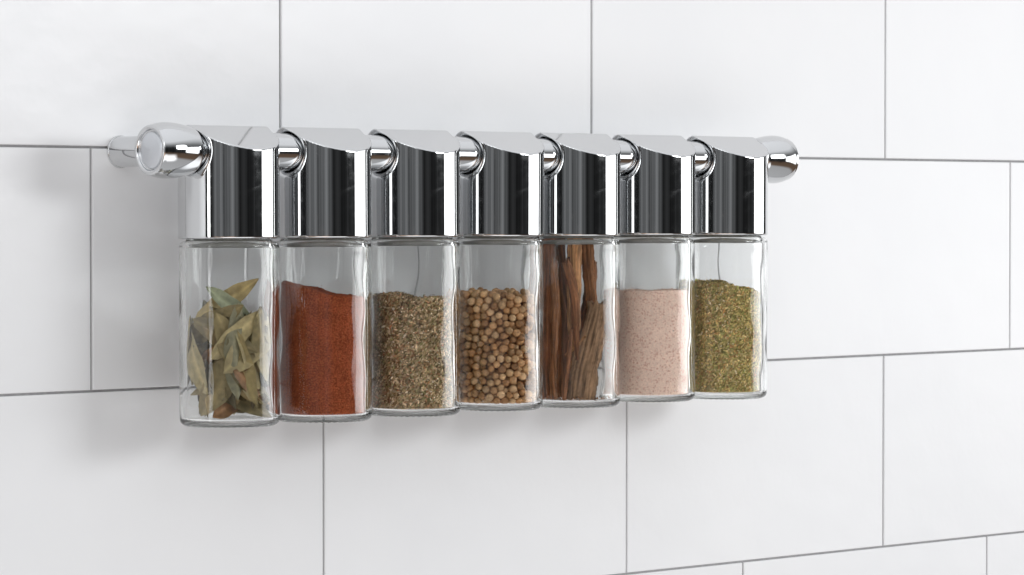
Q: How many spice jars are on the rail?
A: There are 7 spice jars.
